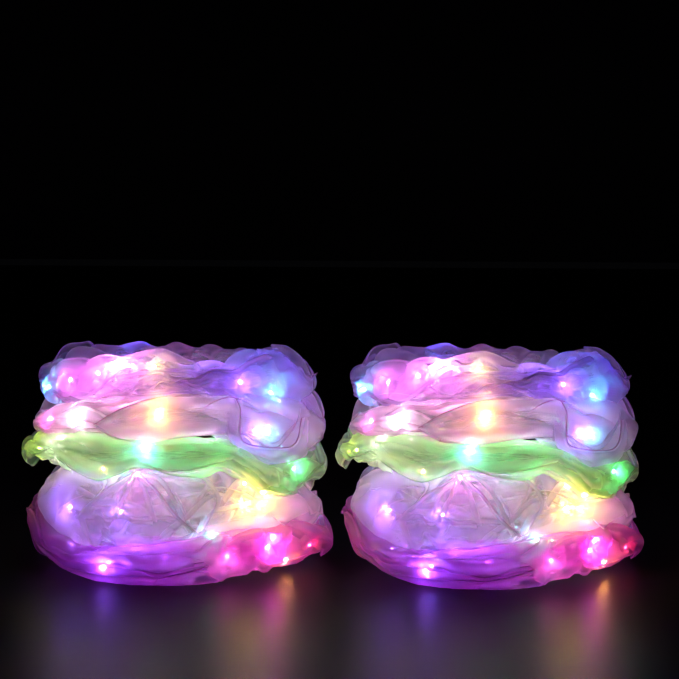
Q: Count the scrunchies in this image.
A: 10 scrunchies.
